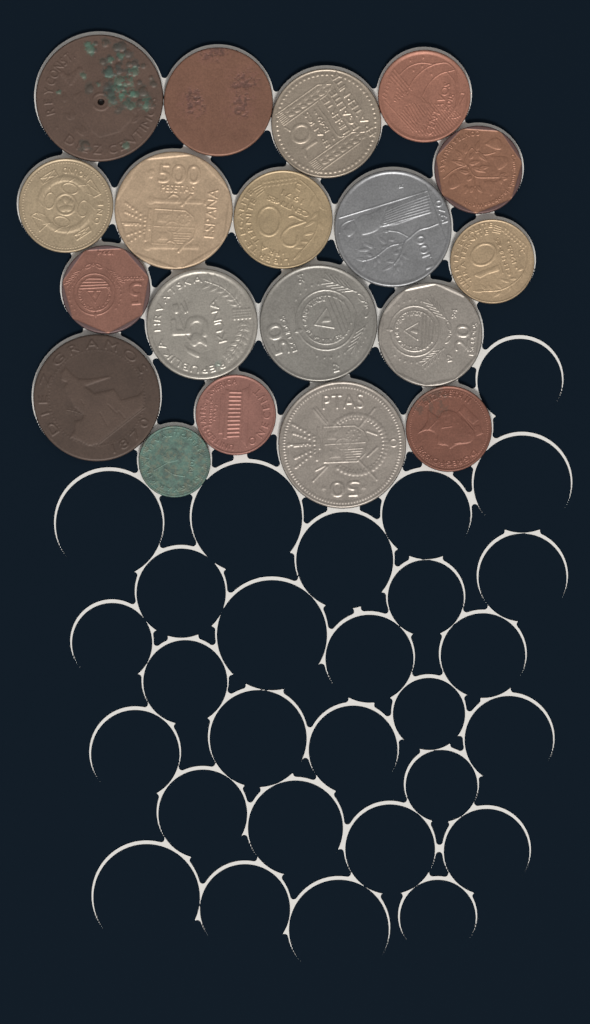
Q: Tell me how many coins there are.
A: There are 19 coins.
